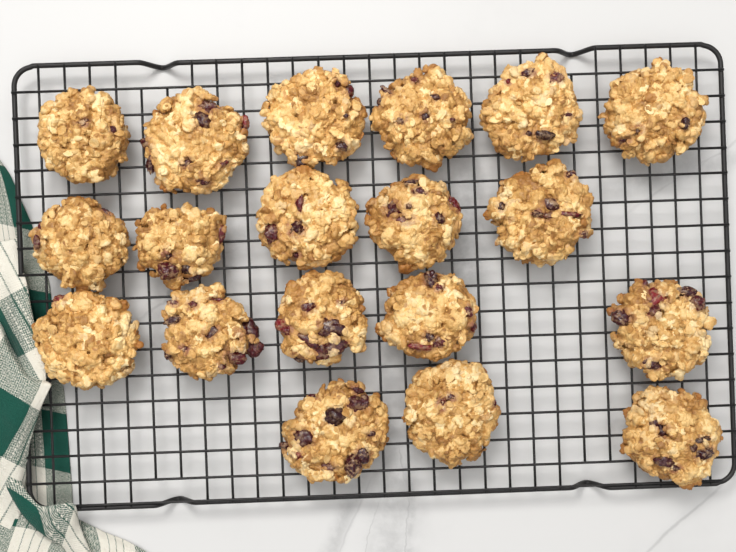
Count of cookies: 19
